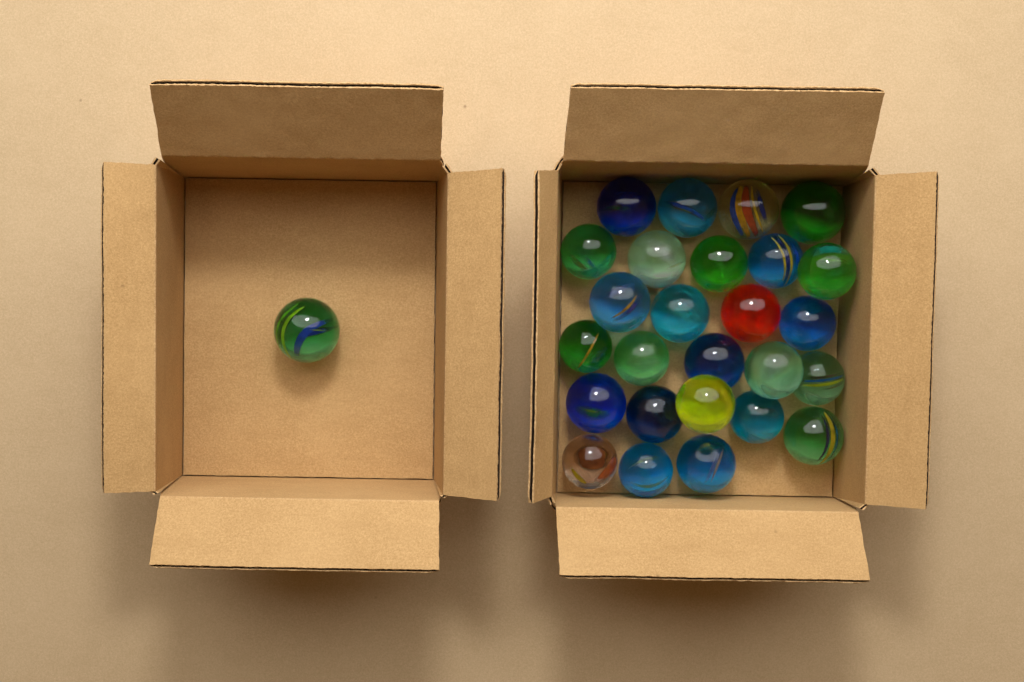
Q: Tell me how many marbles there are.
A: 27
